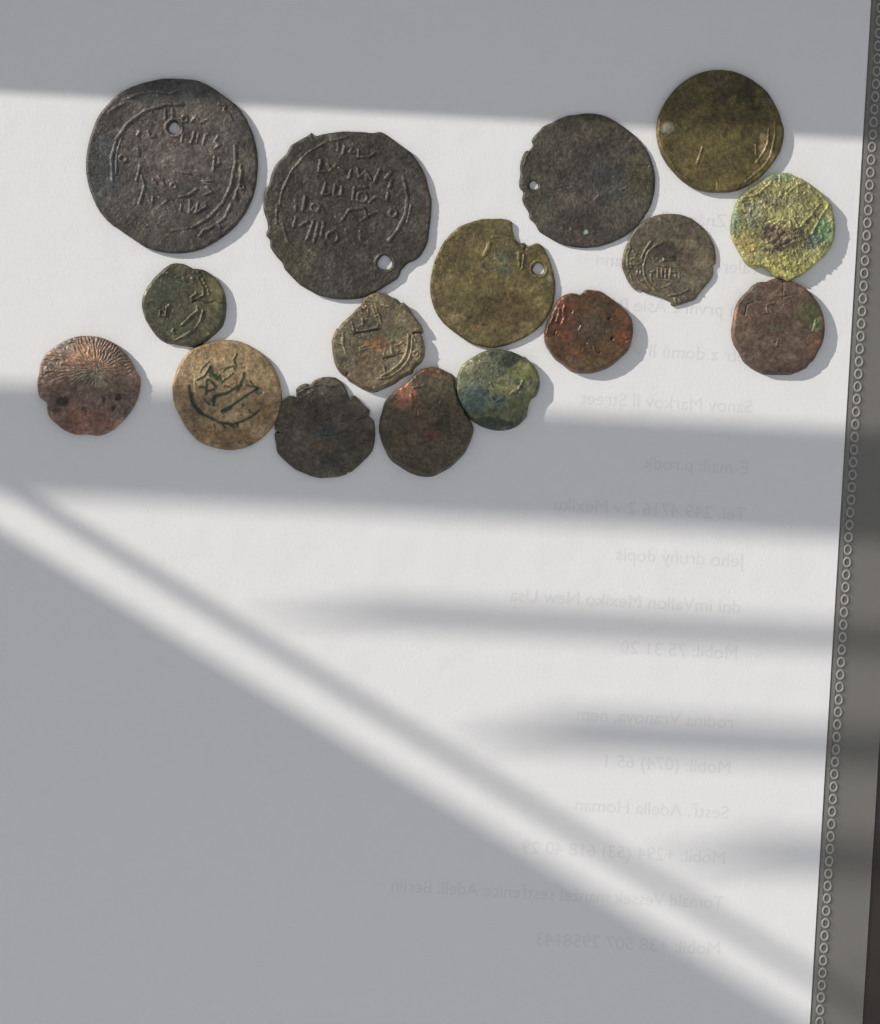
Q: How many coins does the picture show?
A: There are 16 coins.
